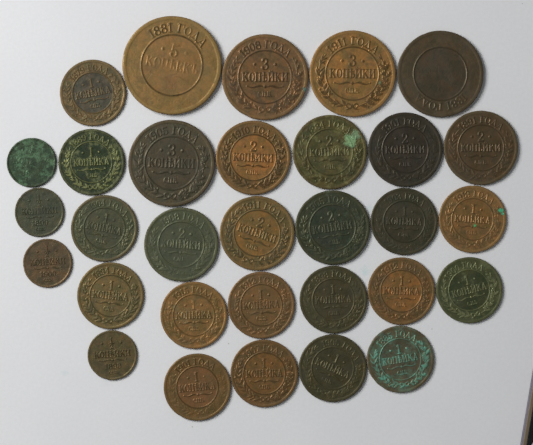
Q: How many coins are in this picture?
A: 31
